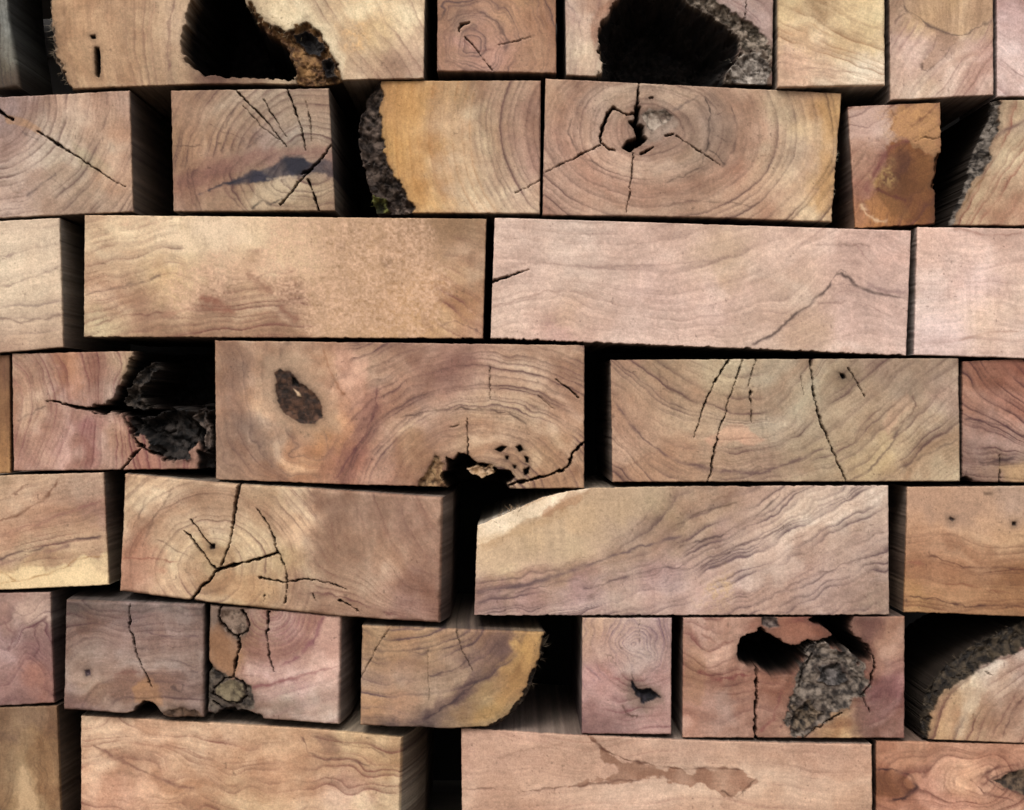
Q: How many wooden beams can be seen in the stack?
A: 37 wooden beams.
